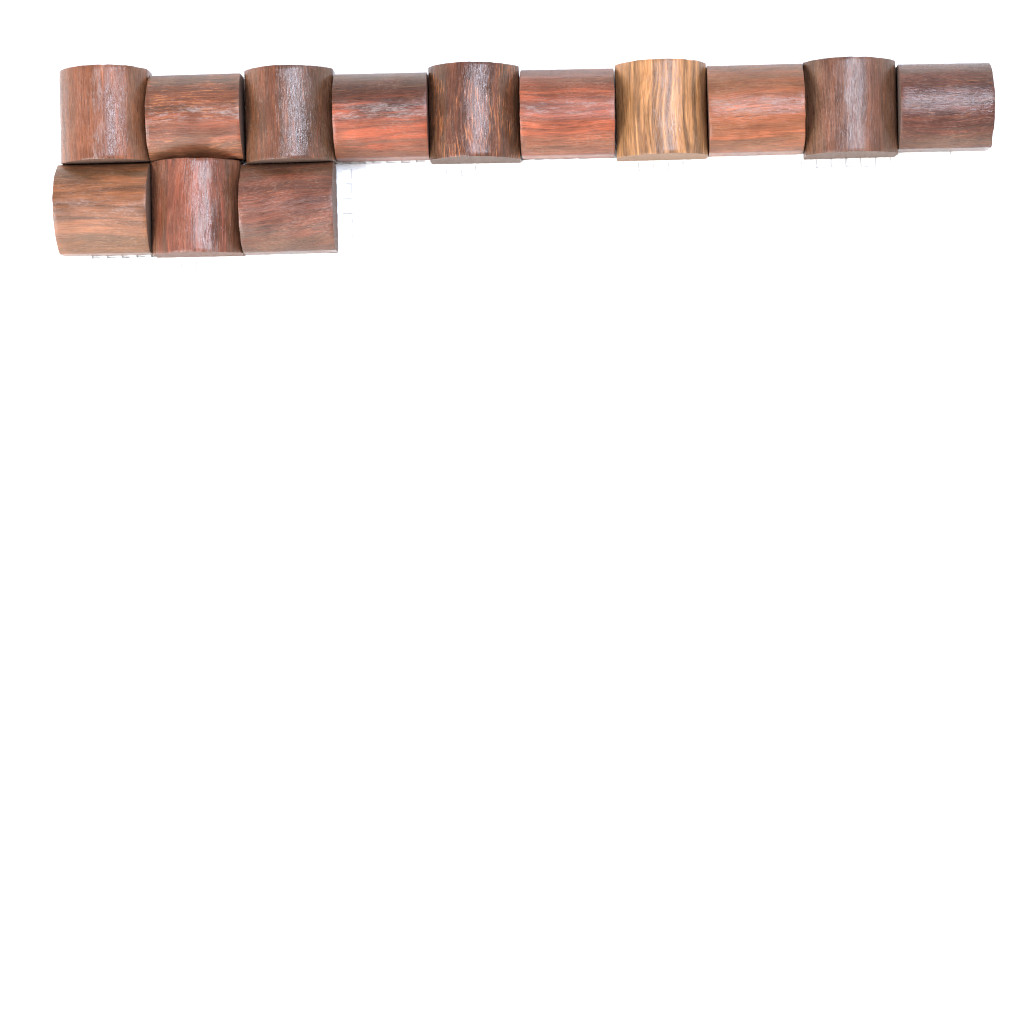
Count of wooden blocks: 13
